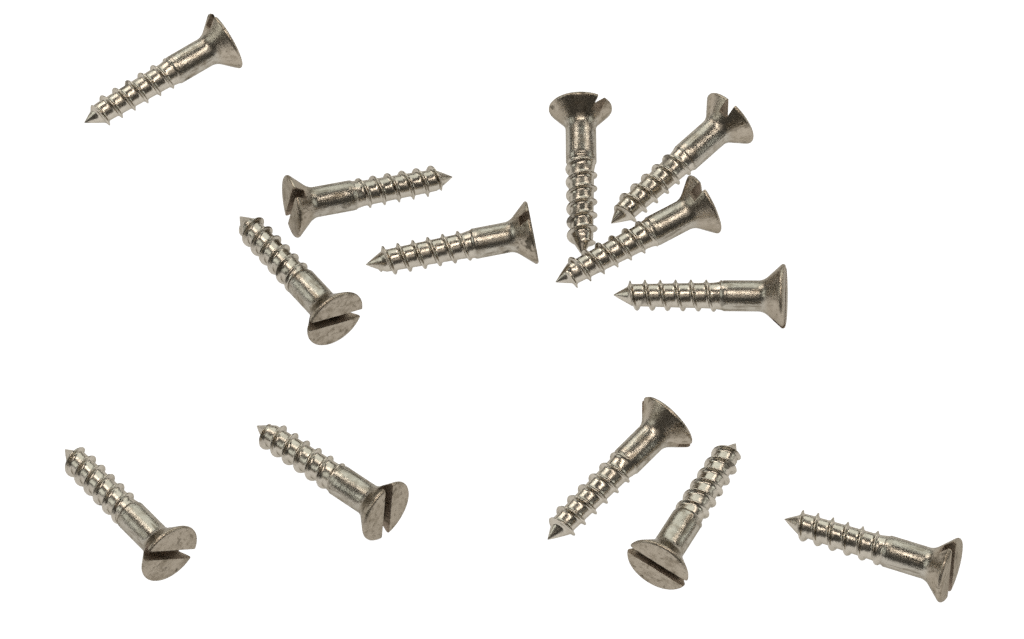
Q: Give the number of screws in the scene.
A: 13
